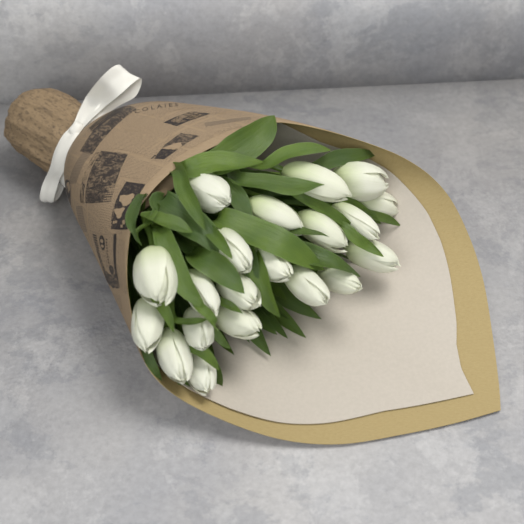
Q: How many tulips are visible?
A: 20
